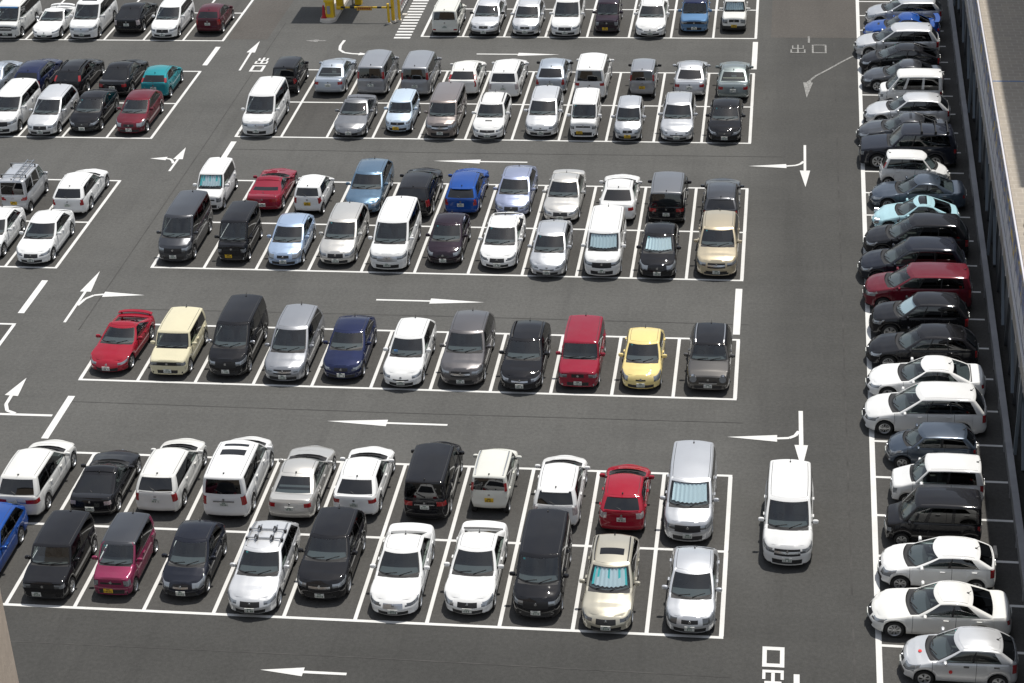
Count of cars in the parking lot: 129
